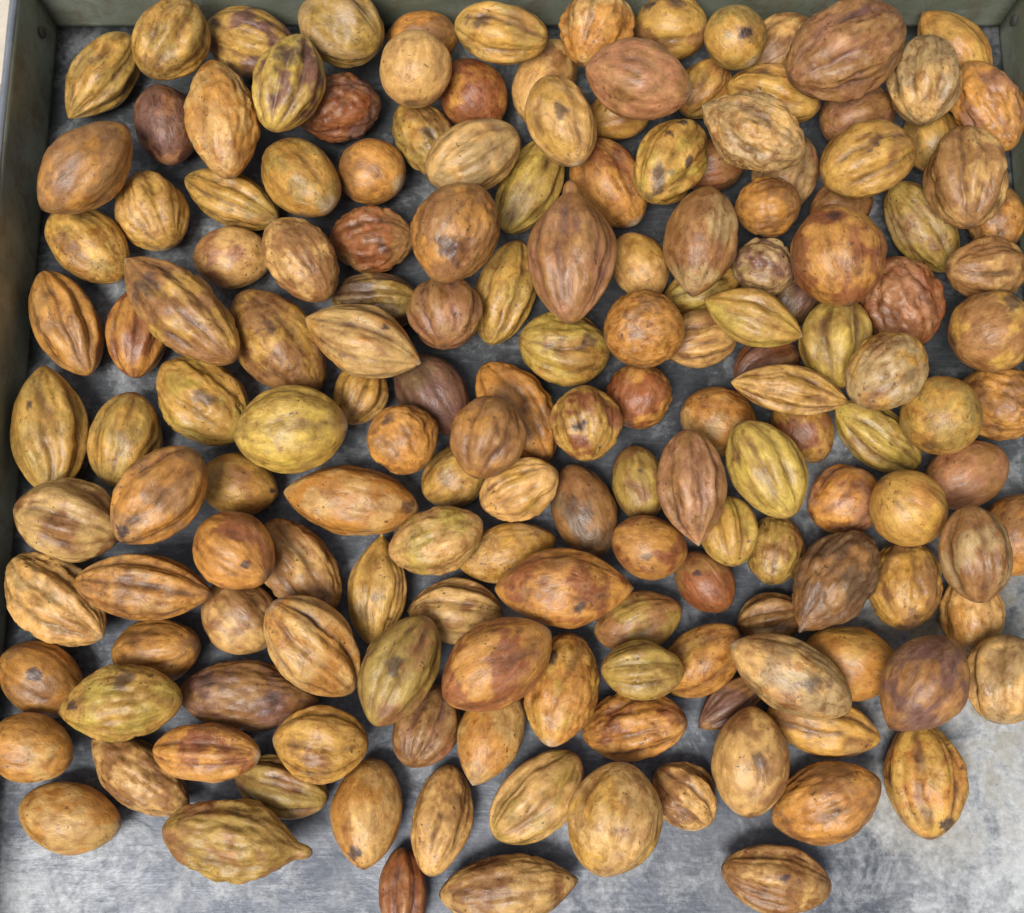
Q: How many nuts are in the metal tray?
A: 165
